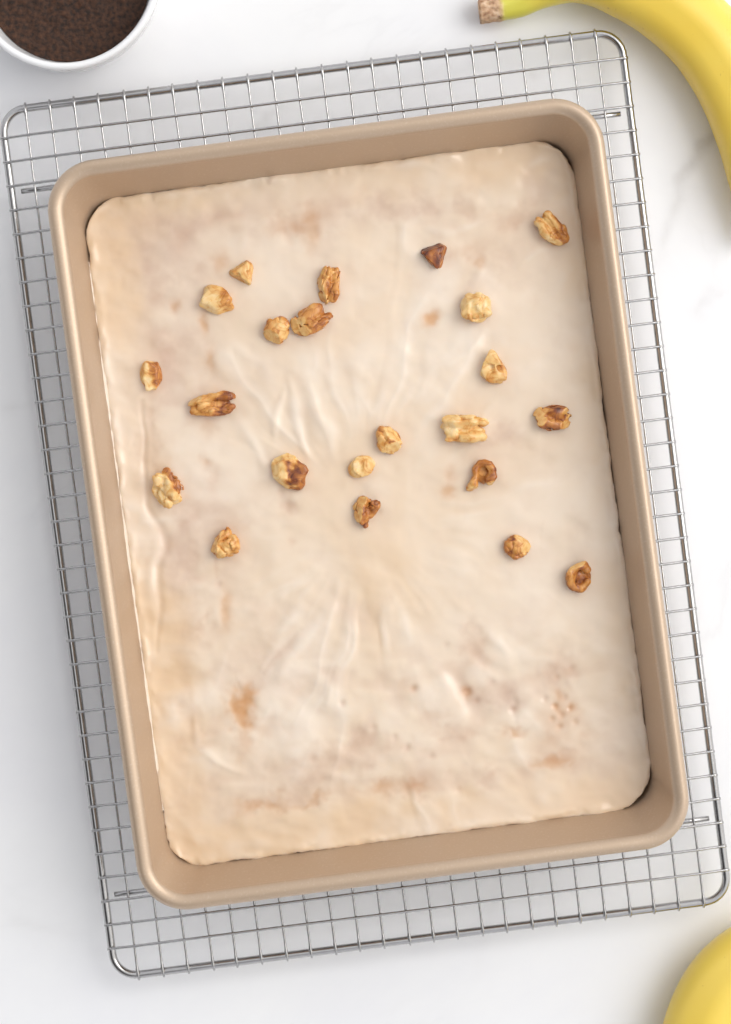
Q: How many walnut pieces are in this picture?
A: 22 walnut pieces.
